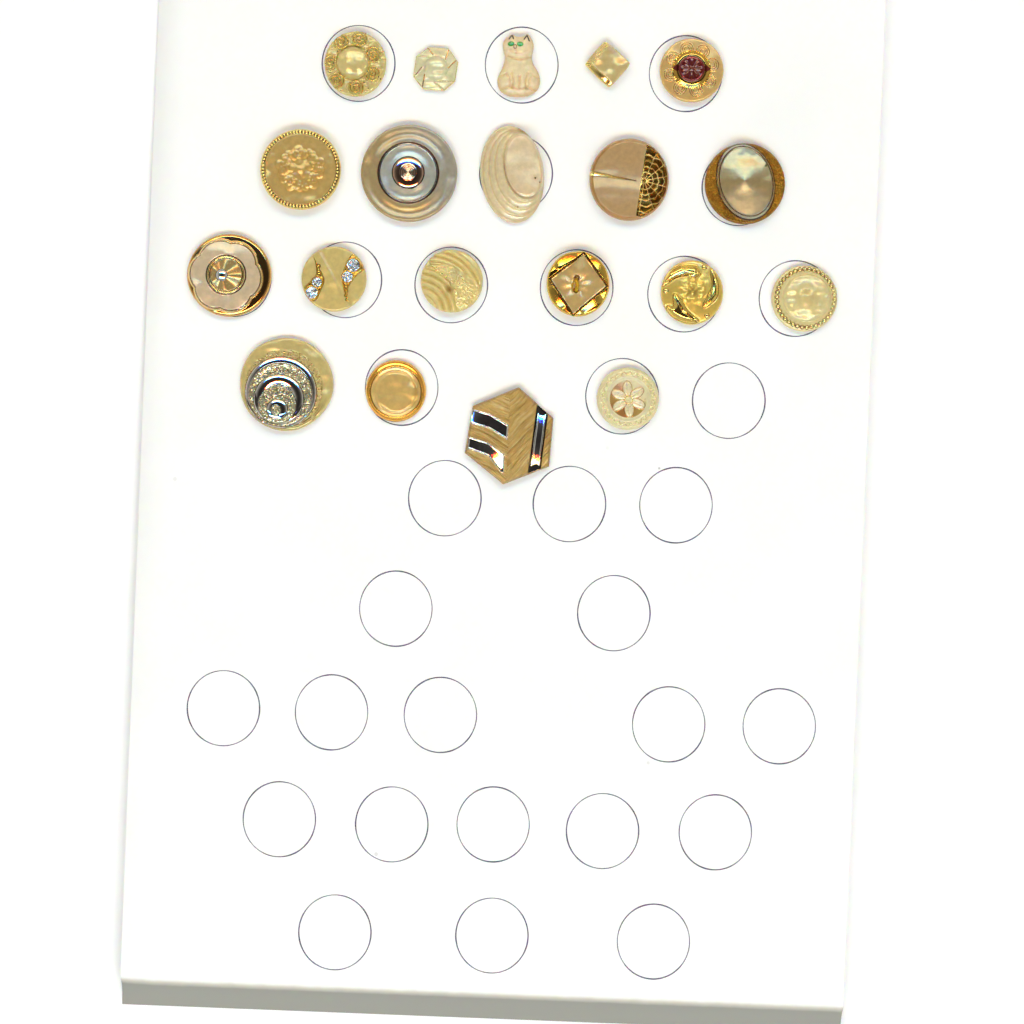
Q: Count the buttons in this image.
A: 20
